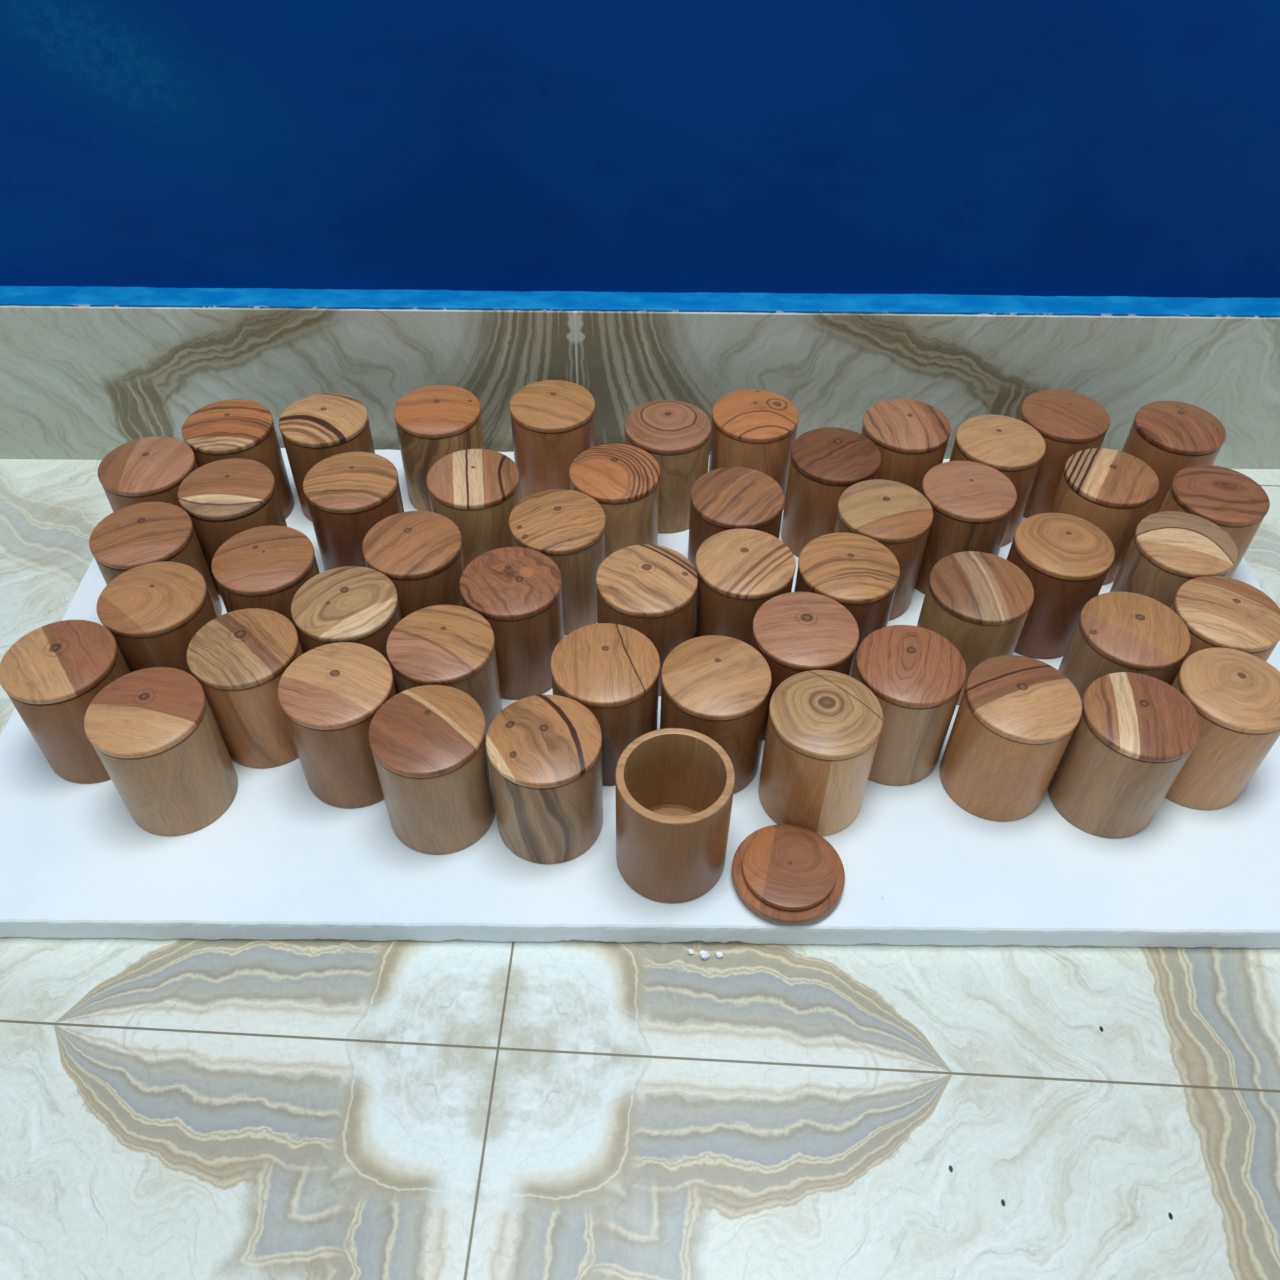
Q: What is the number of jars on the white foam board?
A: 52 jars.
